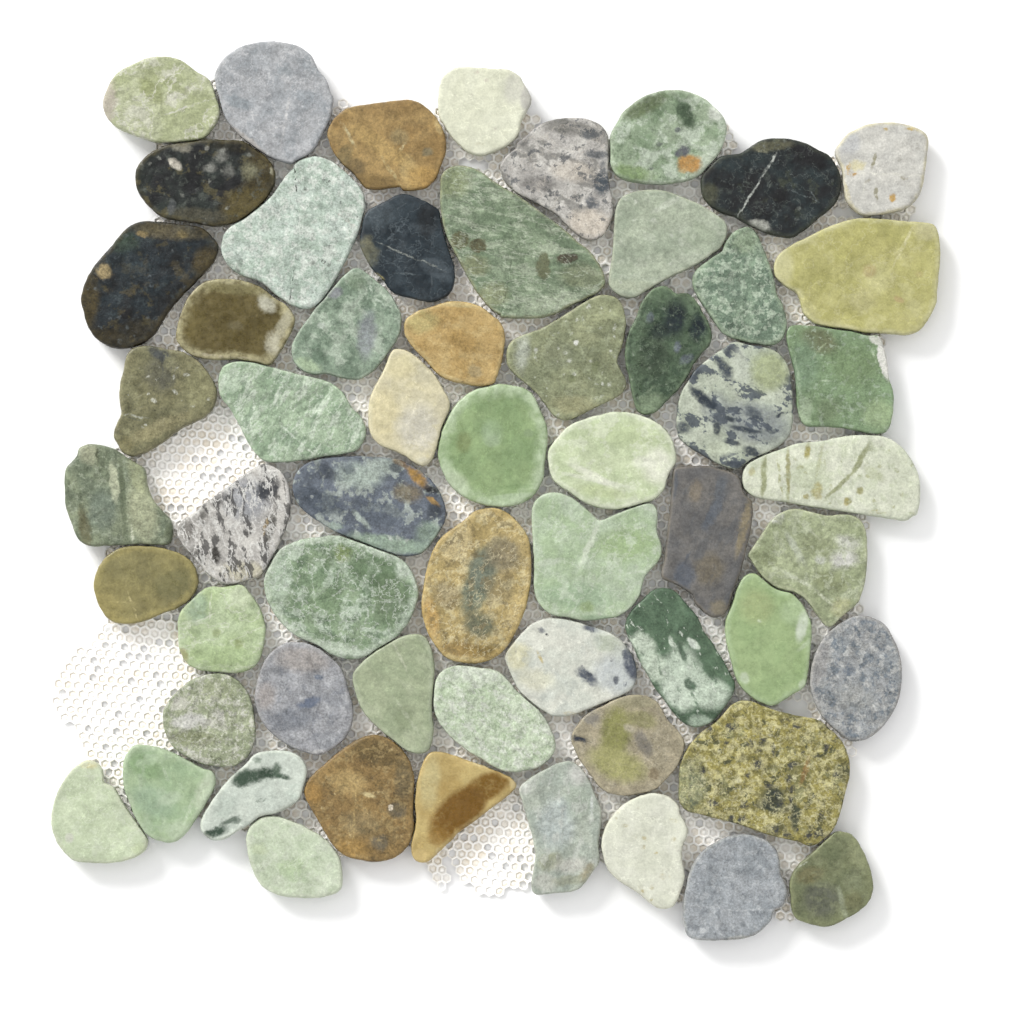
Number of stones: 59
